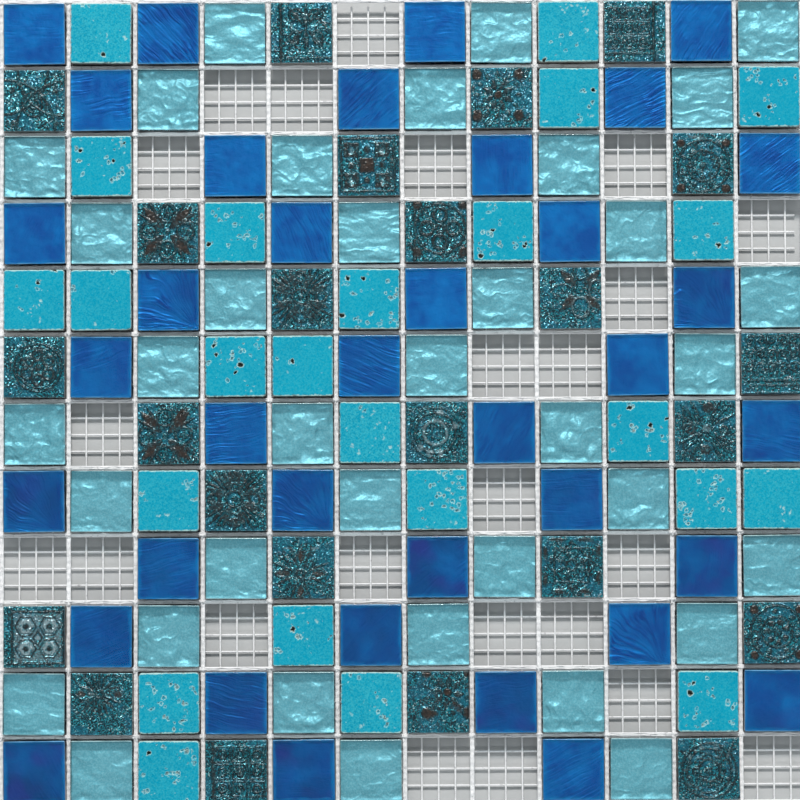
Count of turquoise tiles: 24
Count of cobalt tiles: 37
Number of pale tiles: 36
